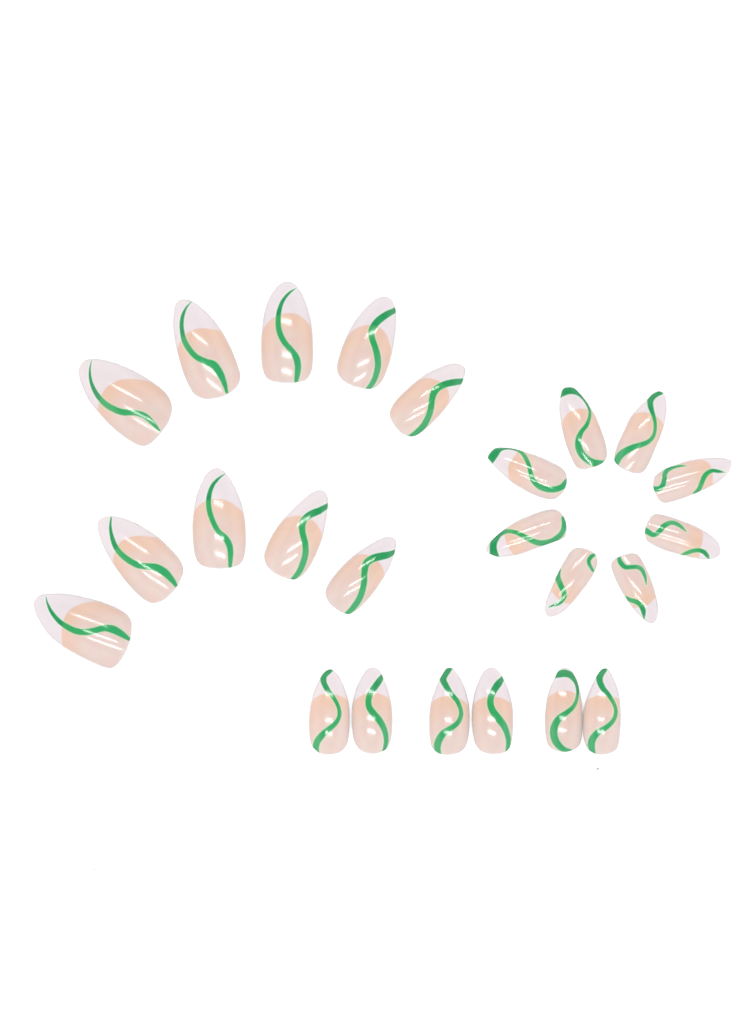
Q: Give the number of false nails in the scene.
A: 24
